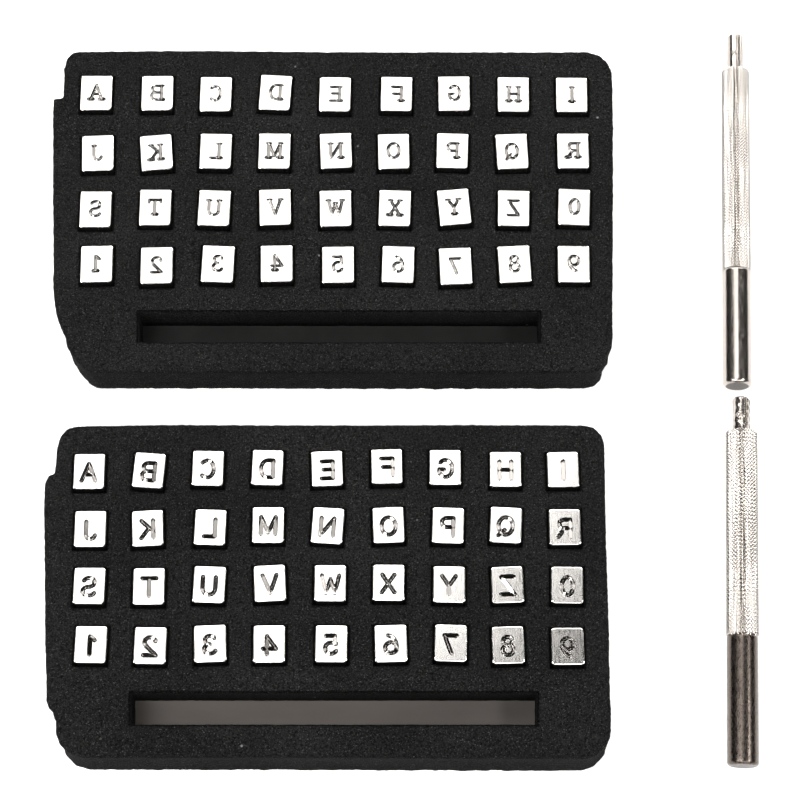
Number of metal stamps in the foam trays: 72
